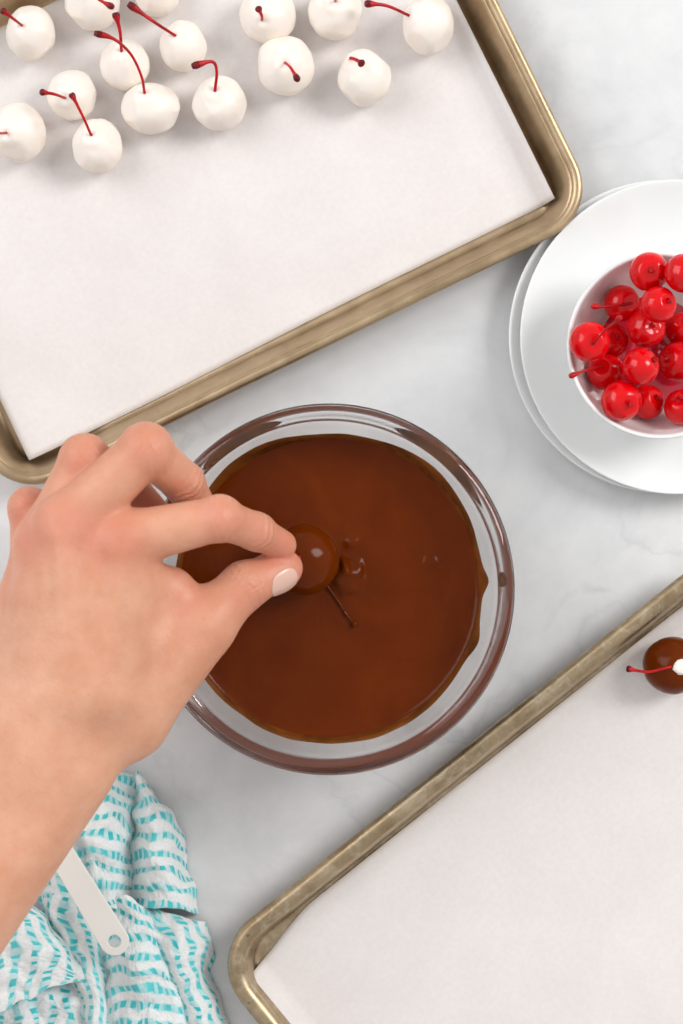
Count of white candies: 15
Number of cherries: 14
